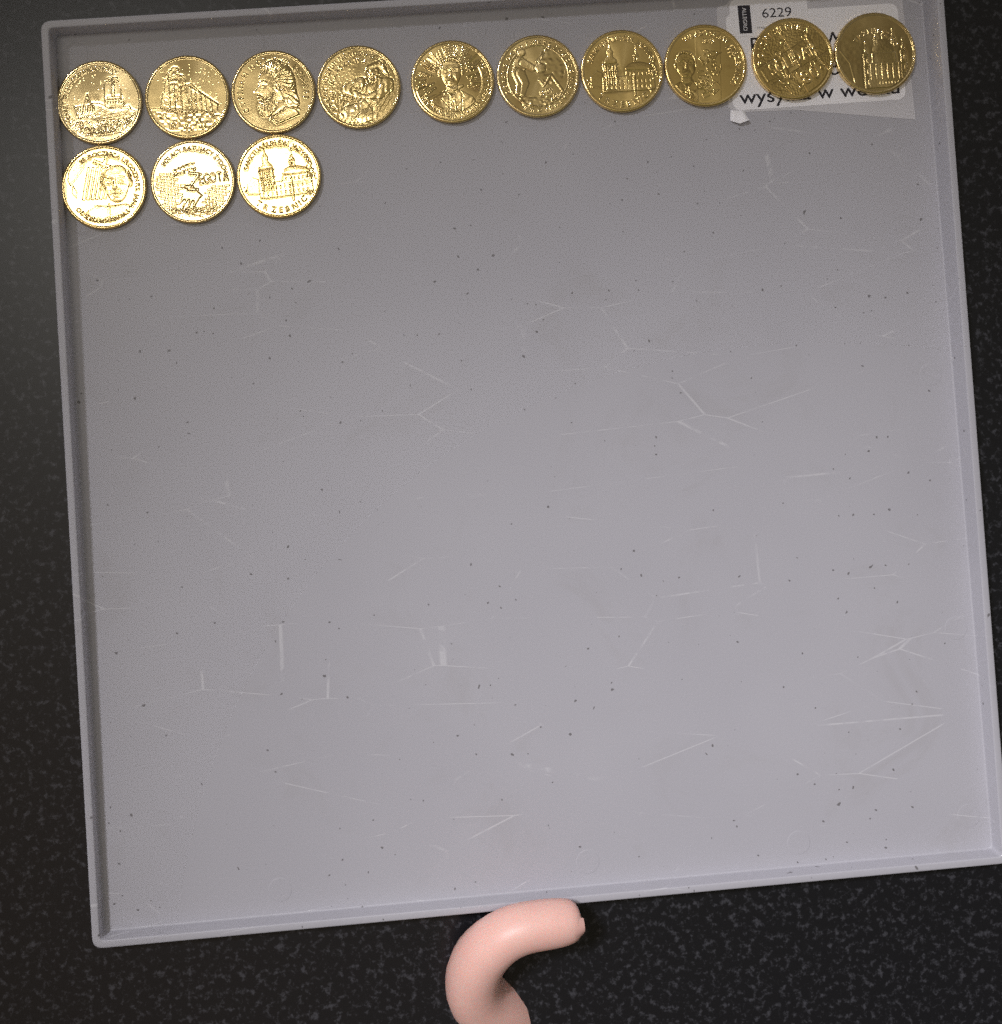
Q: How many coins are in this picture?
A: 13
